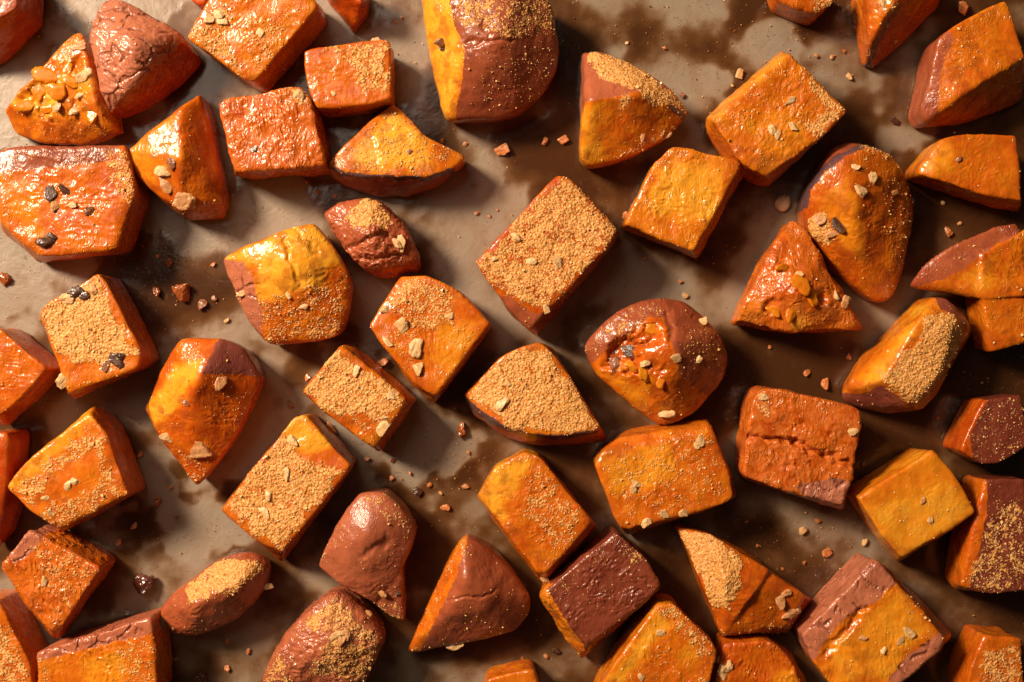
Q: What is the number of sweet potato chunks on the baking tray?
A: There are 56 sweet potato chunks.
